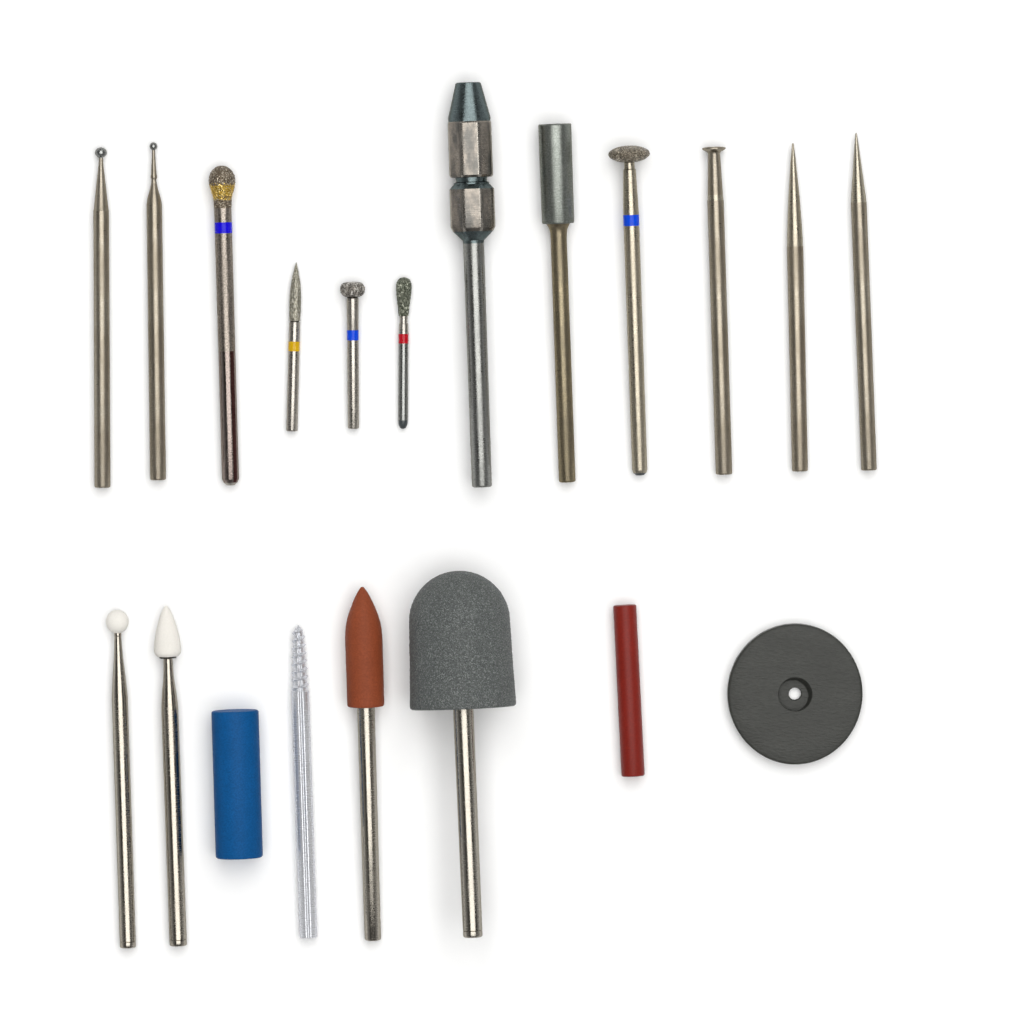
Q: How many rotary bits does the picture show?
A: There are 17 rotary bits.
